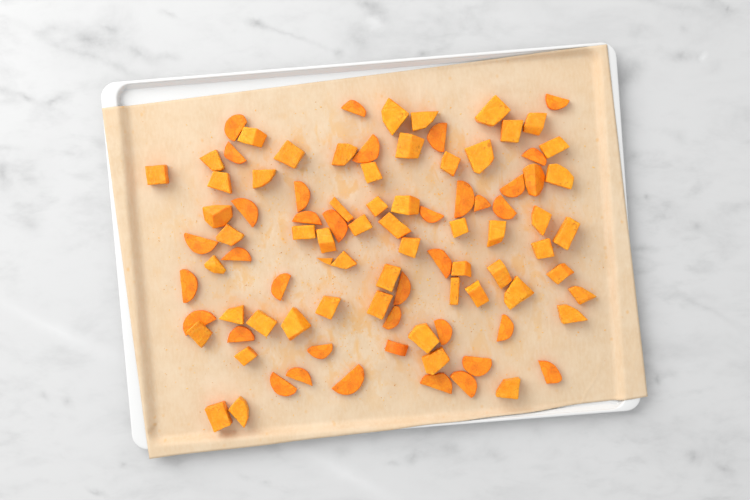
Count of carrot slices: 37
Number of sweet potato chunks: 57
